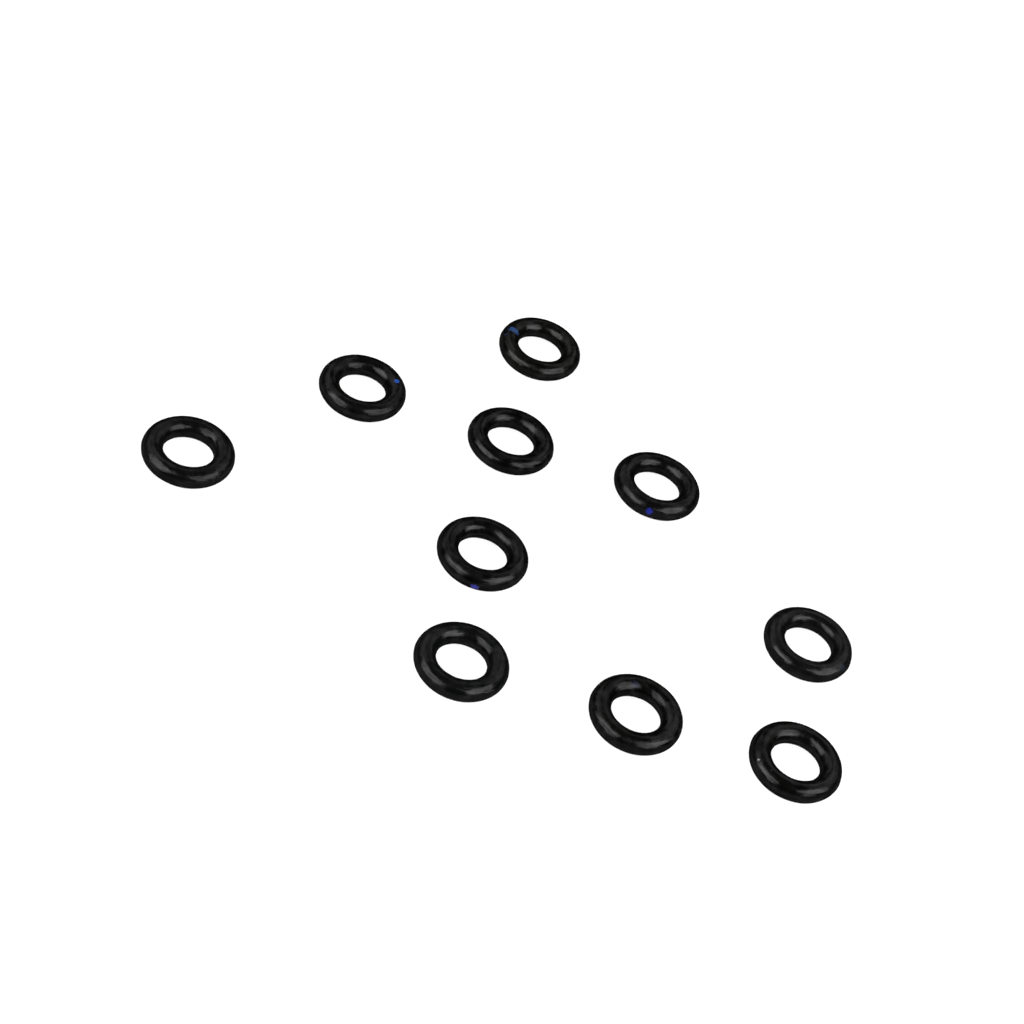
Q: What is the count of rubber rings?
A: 10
